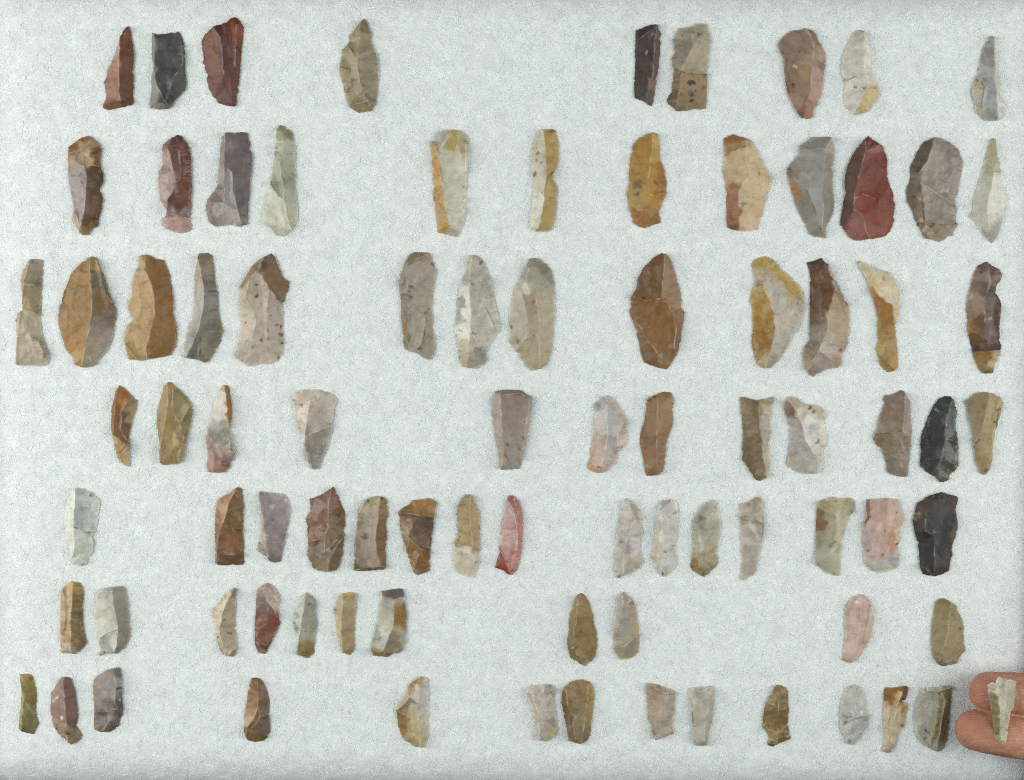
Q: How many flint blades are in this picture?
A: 86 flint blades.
